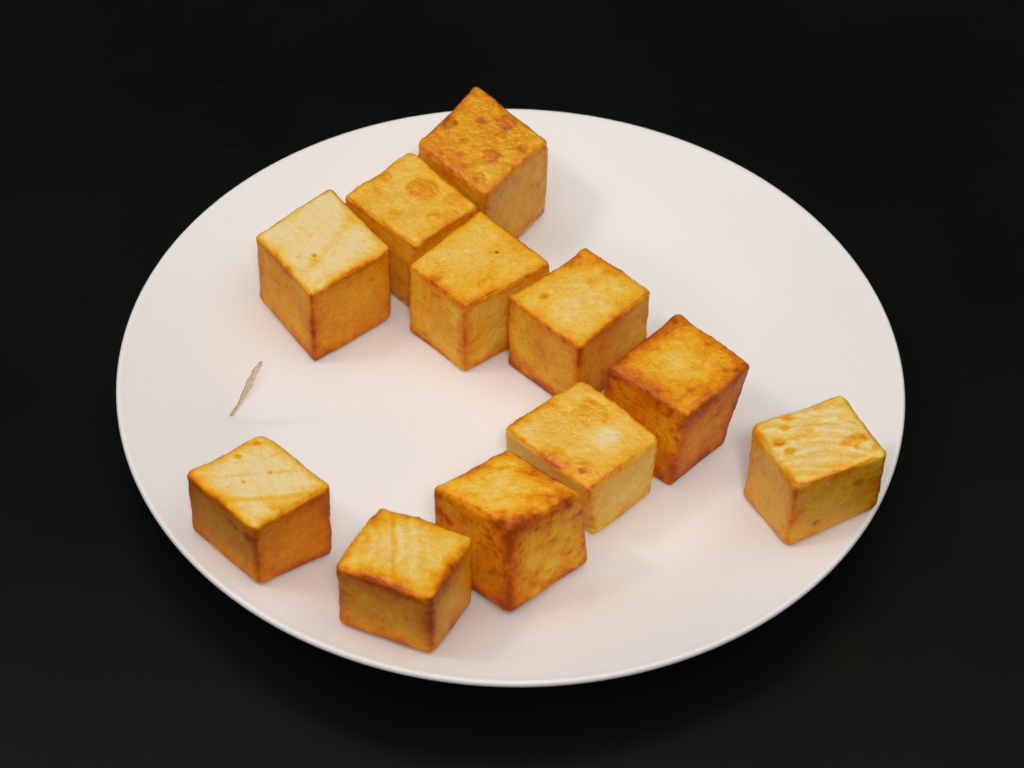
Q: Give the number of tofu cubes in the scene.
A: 11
